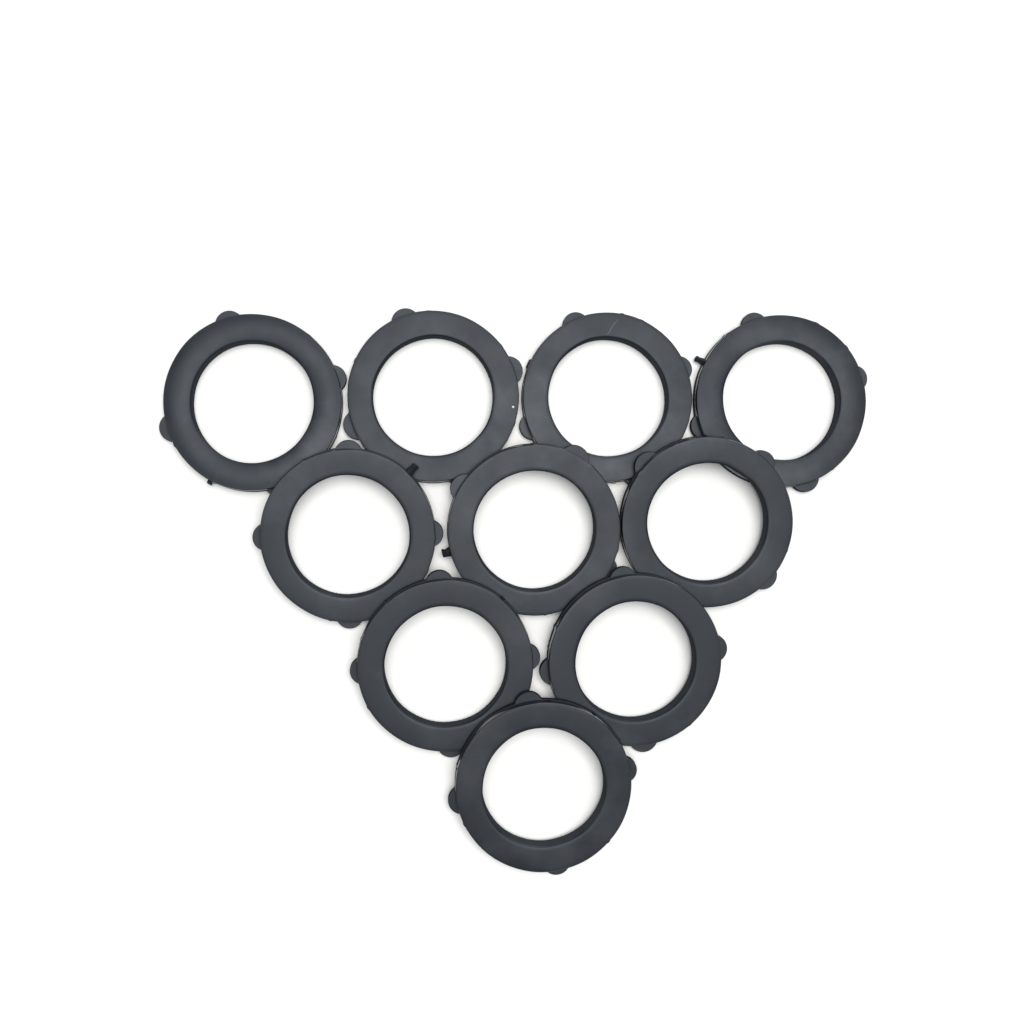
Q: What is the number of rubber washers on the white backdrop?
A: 10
